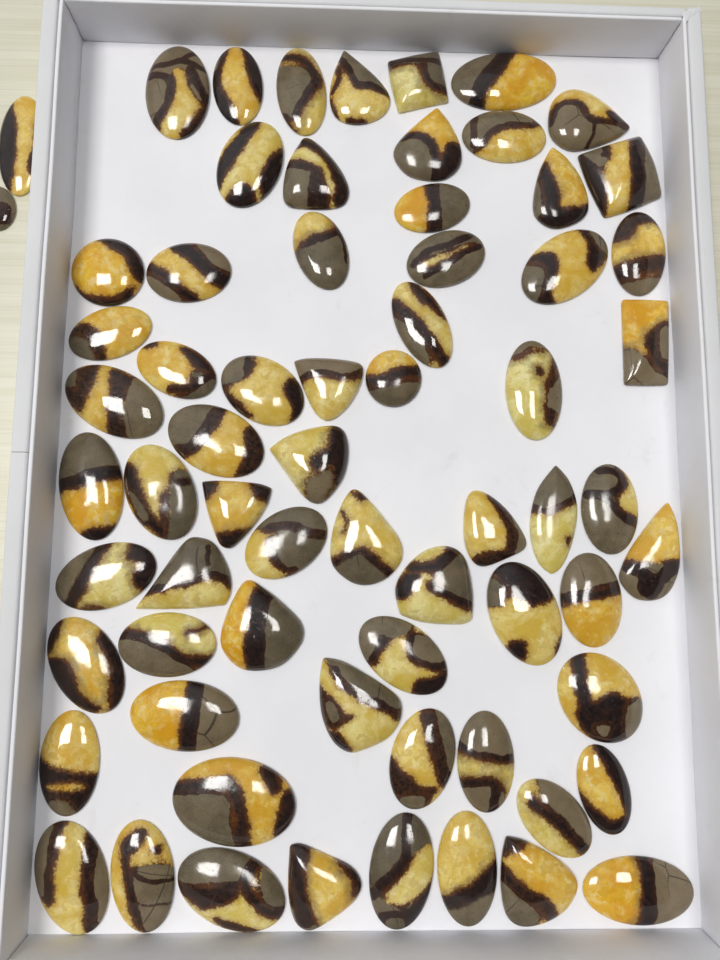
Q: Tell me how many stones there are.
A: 68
